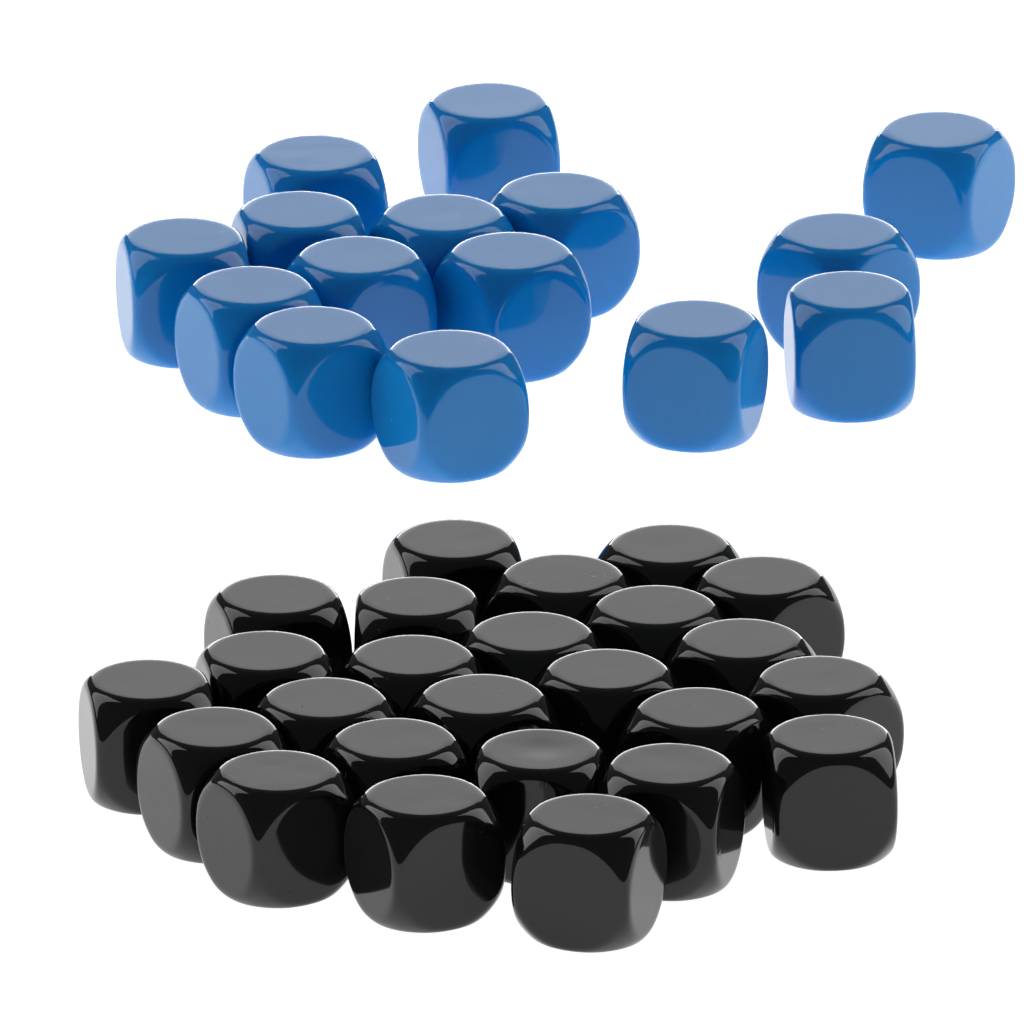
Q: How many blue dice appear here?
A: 15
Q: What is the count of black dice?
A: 25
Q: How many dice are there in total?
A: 40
